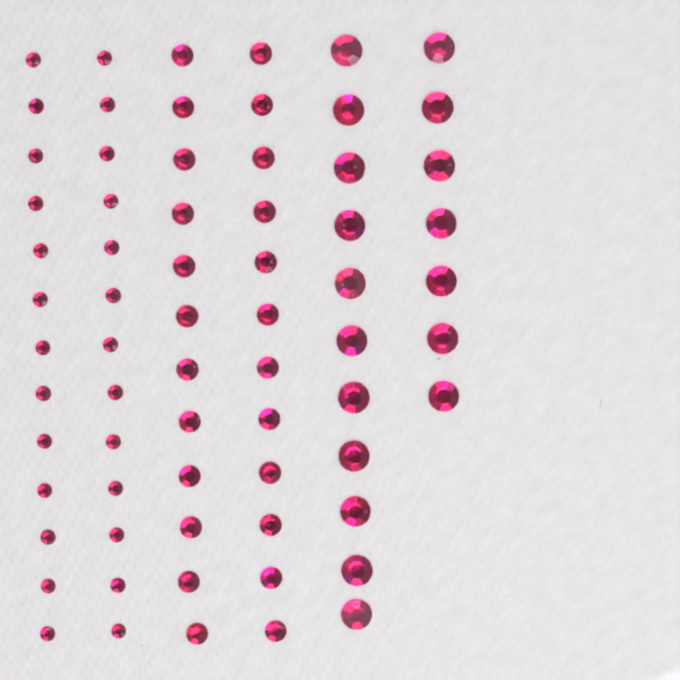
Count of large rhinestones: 18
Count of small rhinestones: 26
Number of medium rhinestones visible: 24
